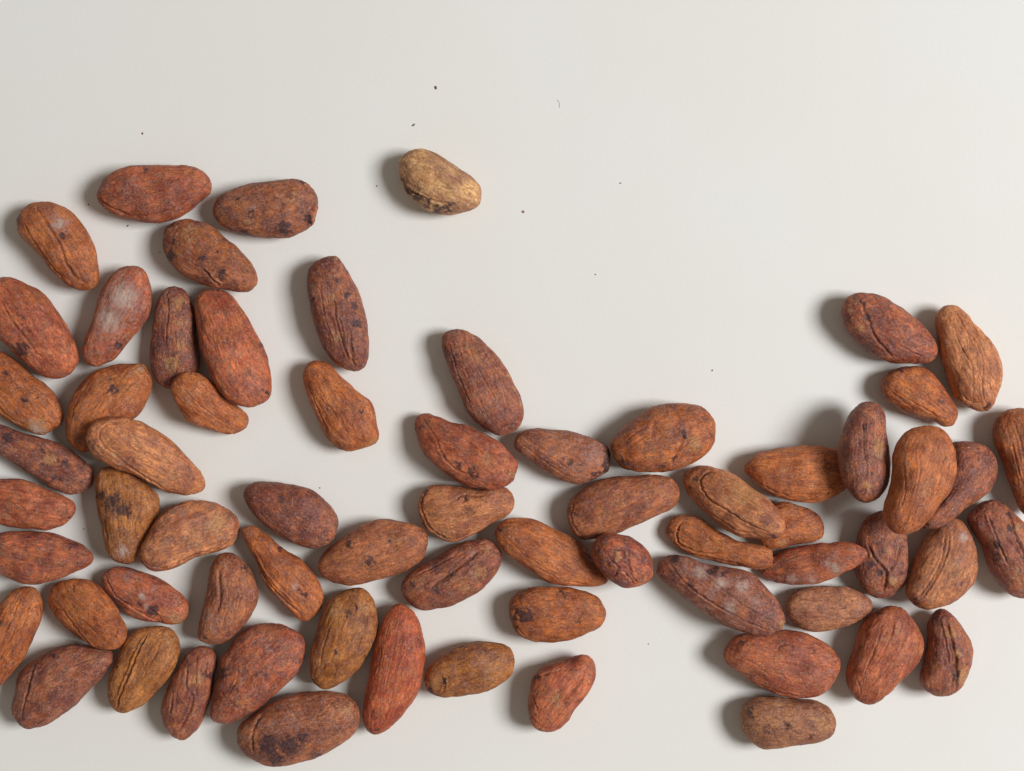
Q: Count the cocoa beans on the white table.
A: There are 67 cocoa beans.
